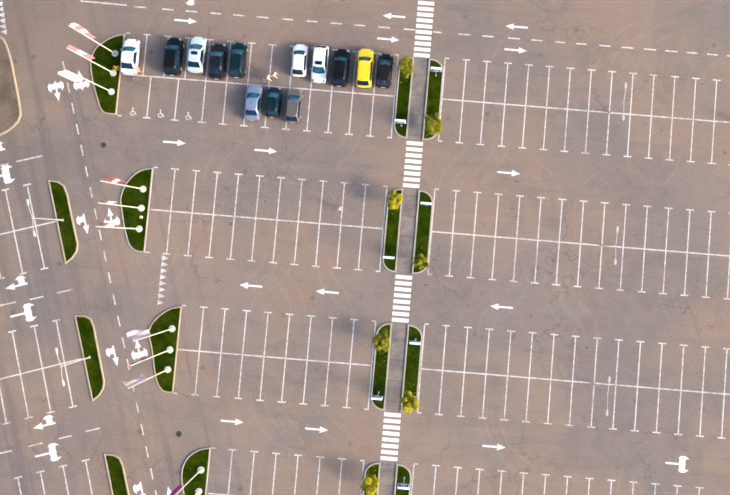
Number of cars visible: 13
